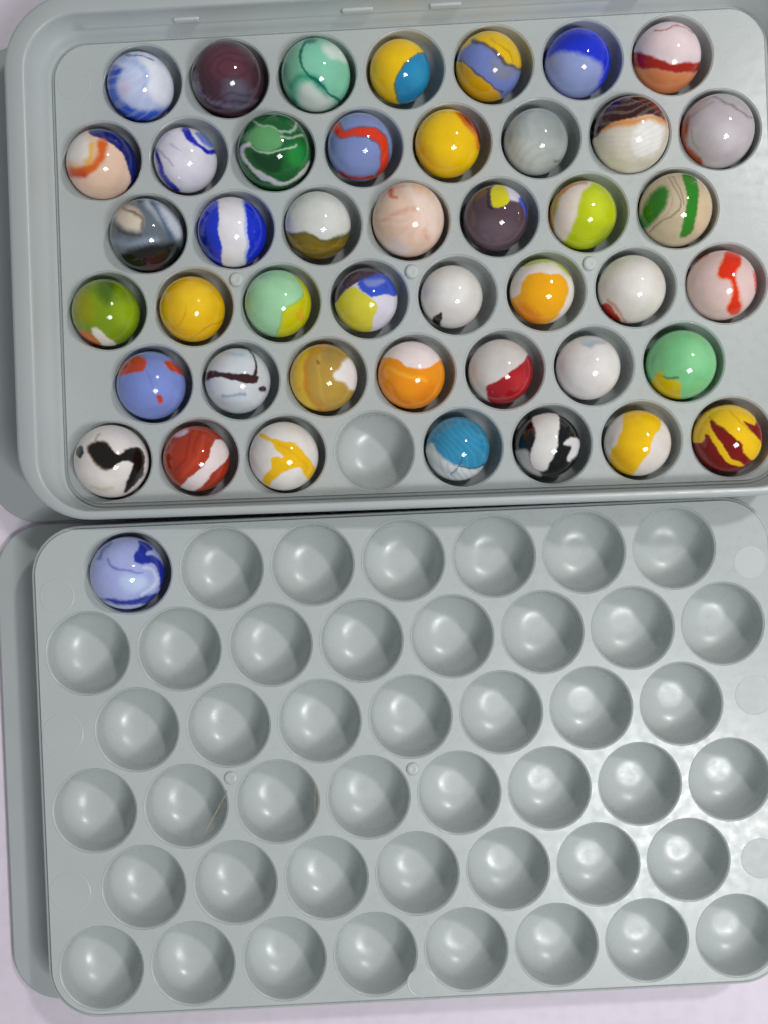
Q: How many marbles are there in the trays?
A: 45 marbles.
